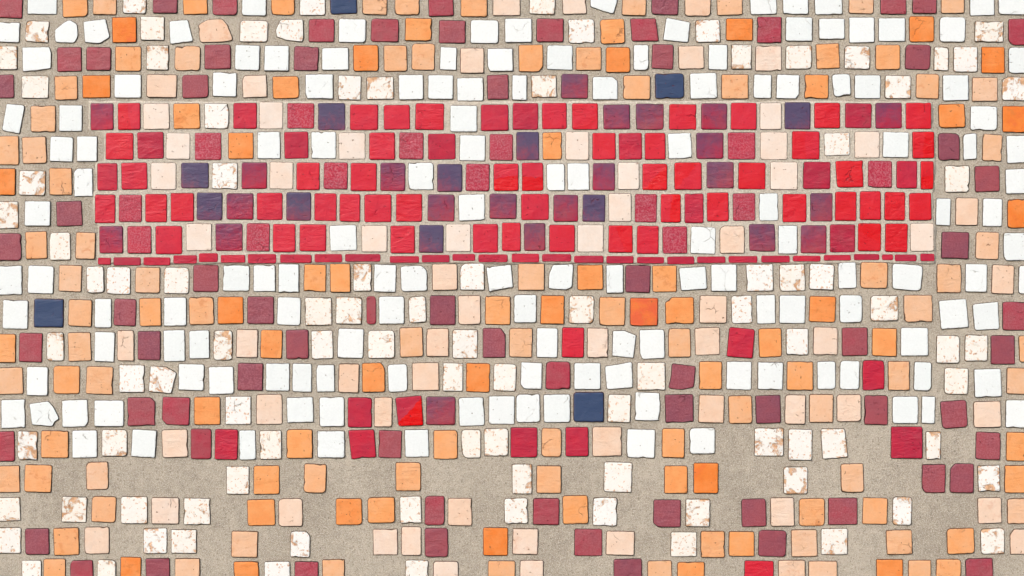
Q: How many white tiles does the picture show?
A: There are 144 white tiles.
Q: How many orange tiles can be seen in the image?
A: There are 199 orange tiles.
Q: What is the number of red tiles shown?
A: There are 195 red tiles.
